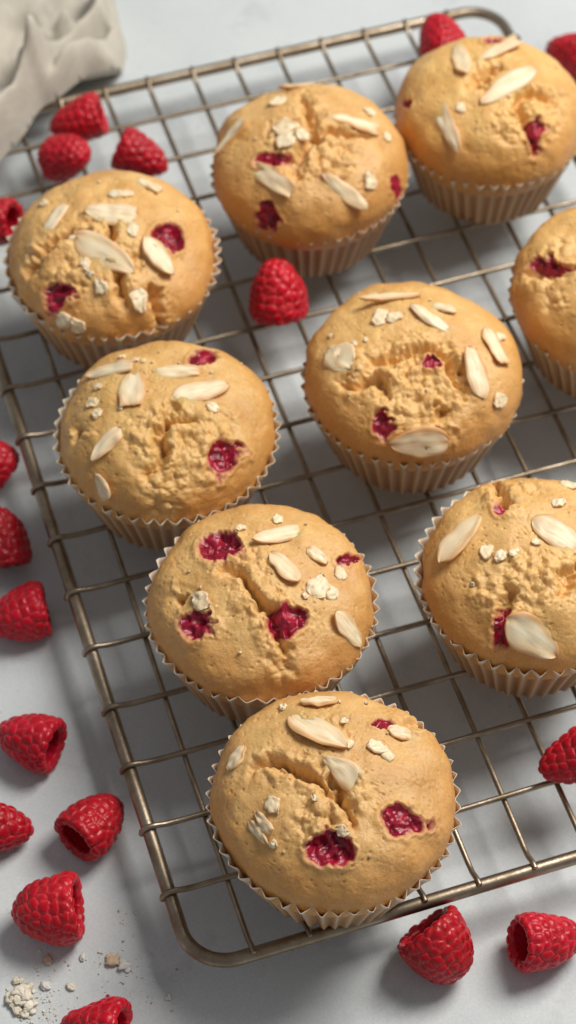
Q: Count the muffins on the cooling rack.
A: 9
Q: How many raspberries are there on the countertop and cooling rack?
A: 18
